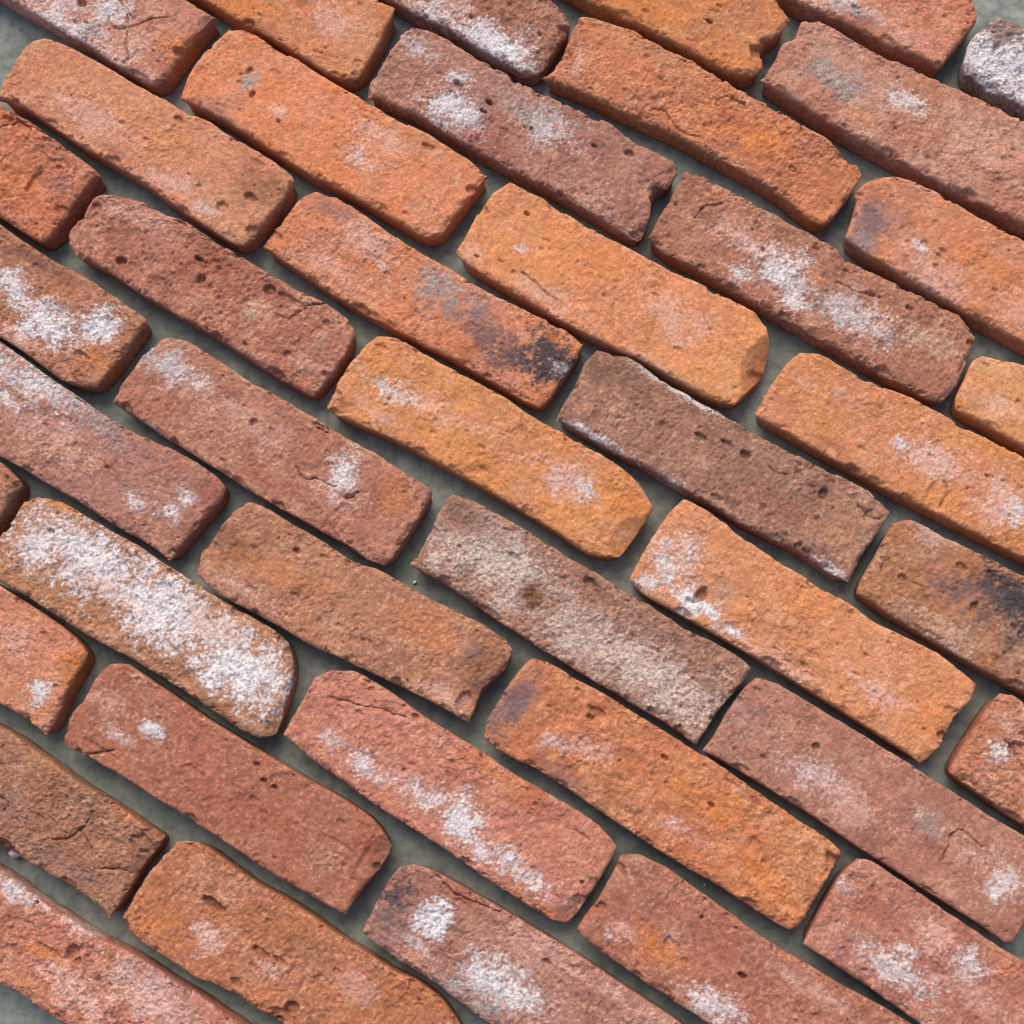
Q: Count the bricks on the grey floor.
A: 42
